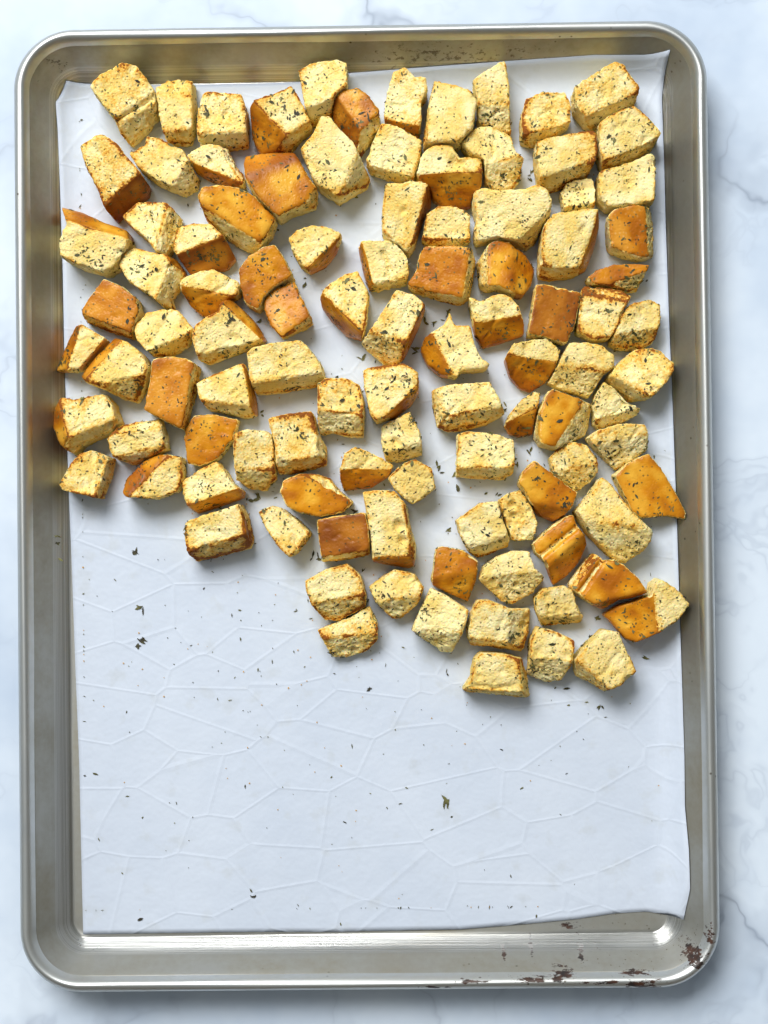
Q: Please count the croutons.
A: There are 103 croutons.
